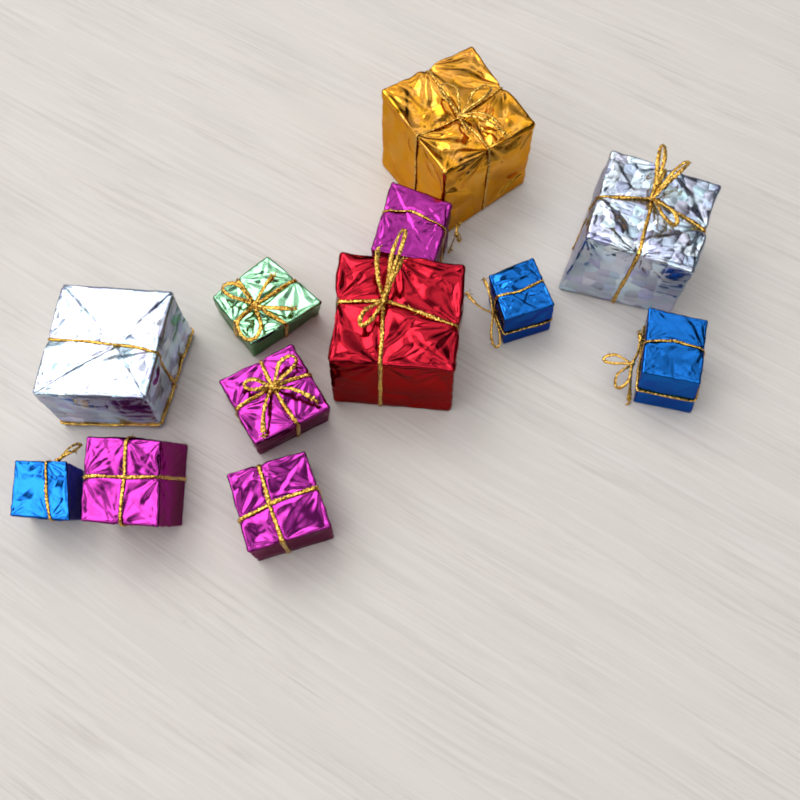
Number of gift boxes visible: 12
